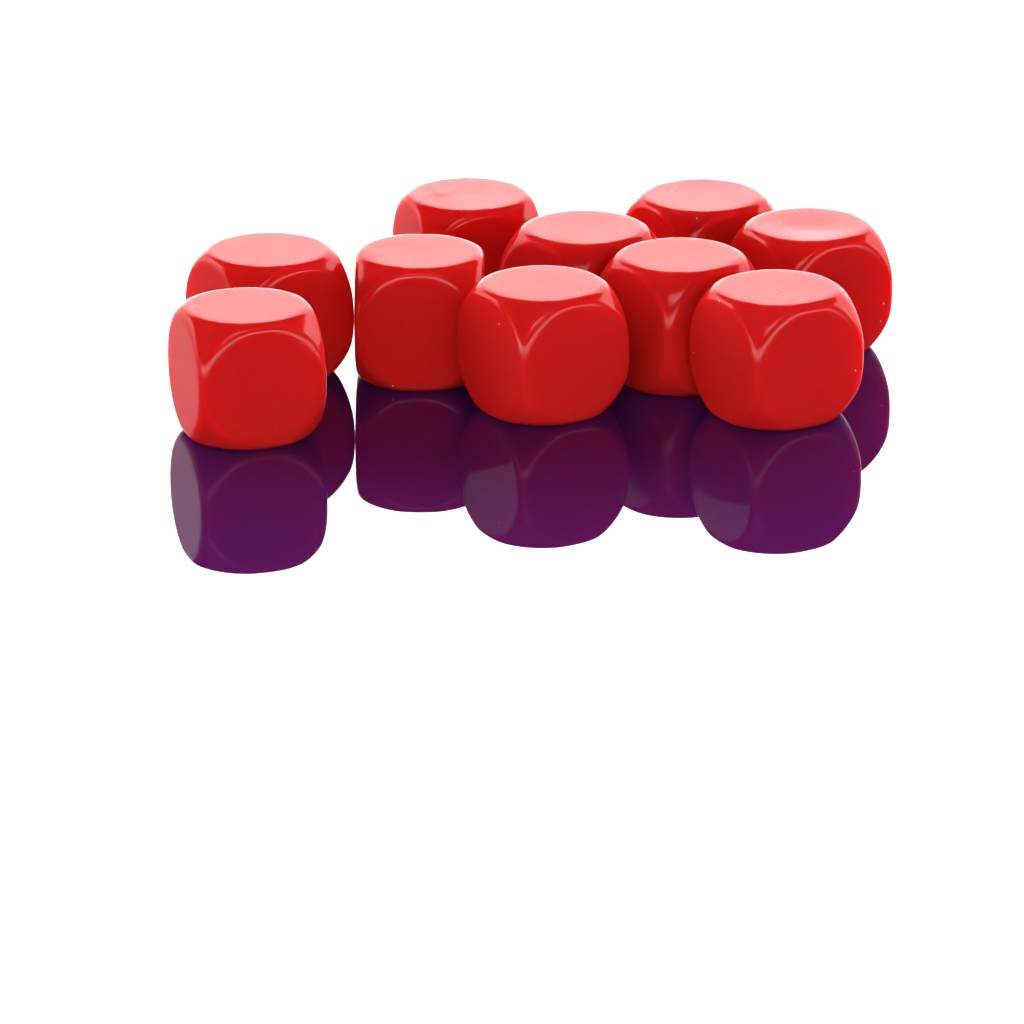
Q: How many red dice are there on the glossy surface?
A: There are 10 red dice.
